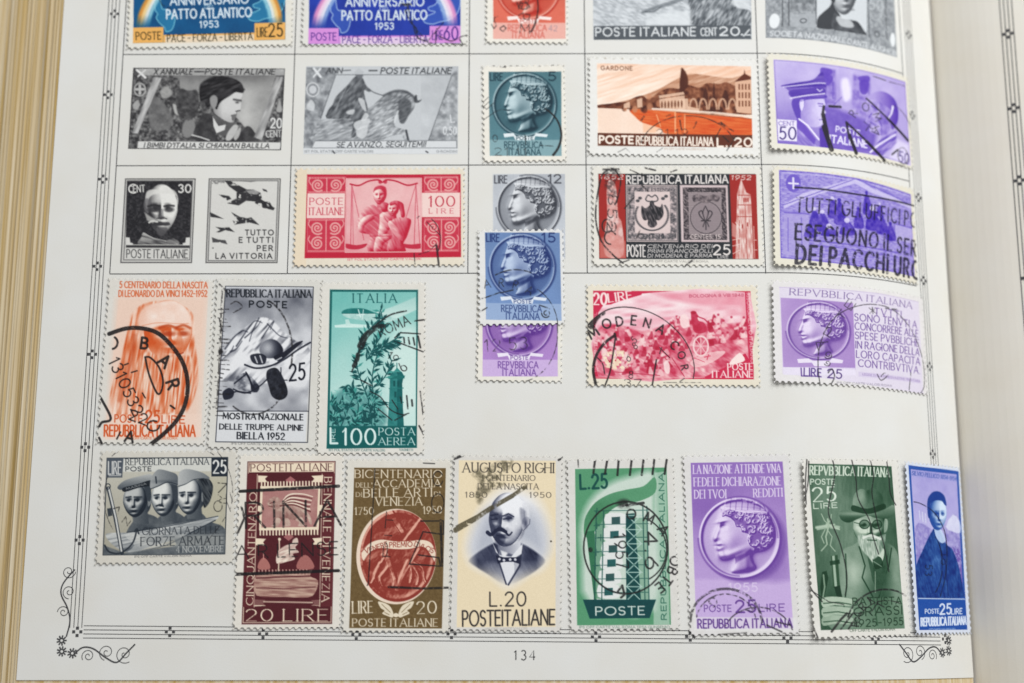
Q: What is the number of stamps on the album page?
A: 24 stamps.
